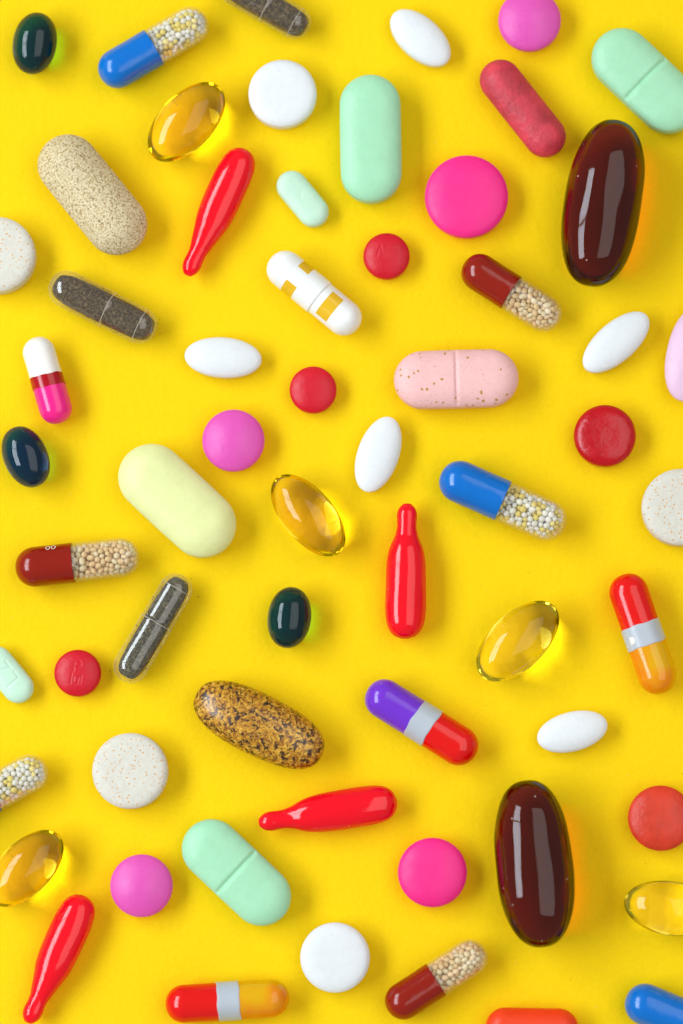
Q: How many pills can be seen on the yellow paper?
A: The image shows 61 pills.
